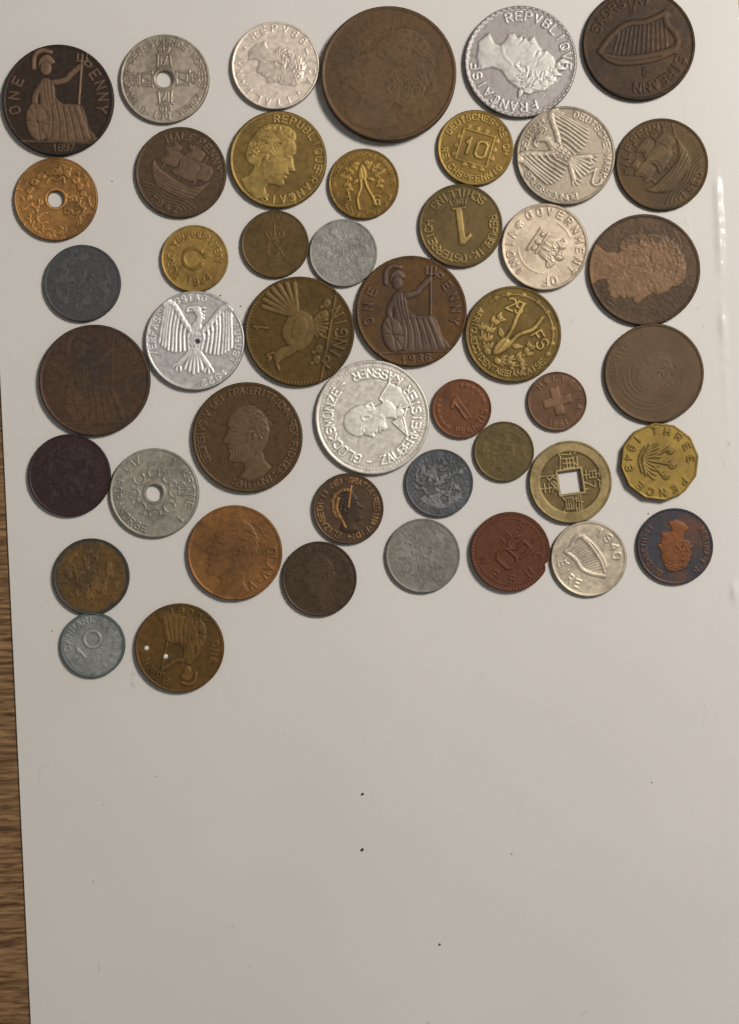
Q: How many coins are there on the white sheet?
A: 46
